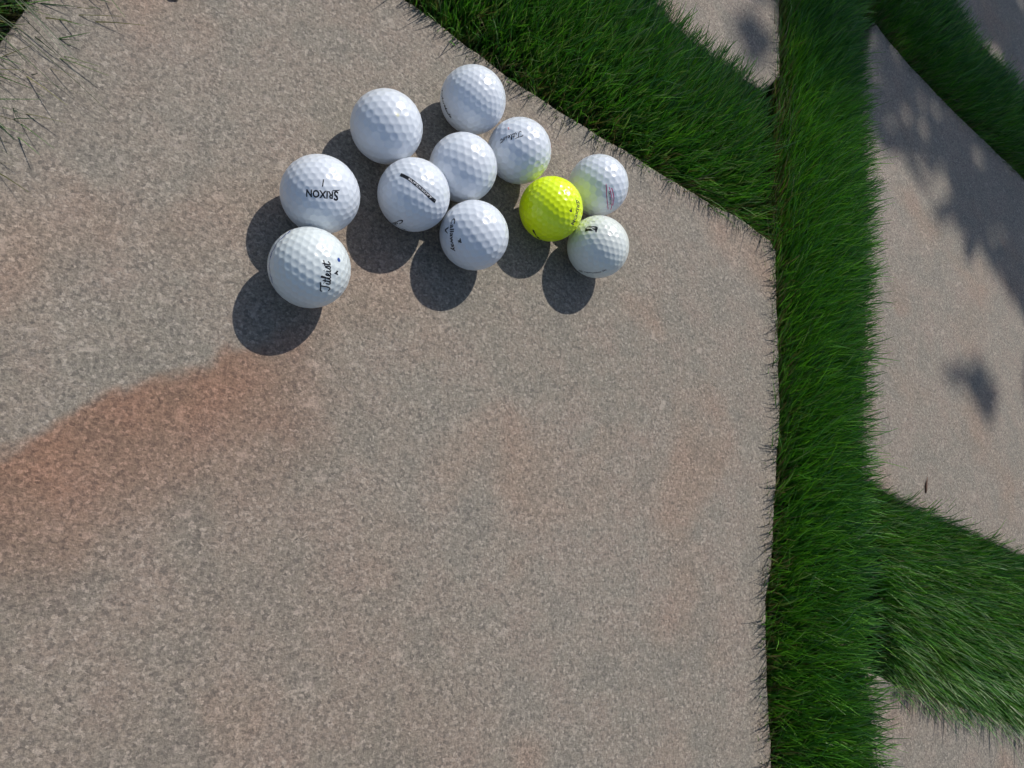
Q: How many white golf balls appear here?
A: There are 10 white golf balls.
